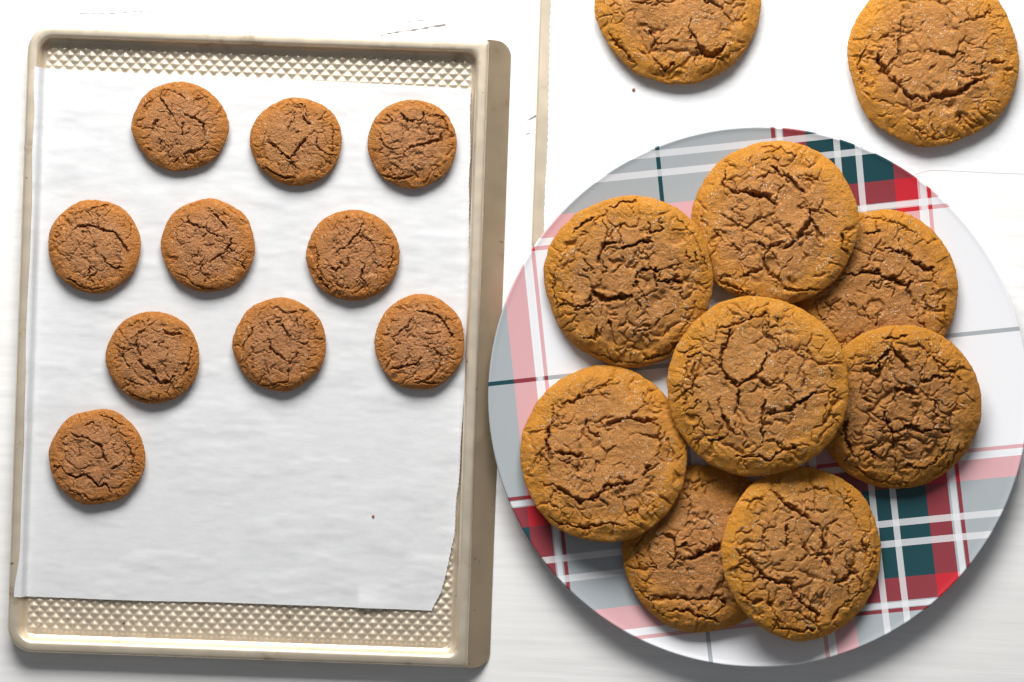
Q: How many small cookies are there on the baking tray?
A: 10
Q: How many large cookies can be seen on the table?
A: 10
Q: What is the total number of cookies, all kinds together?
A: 20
